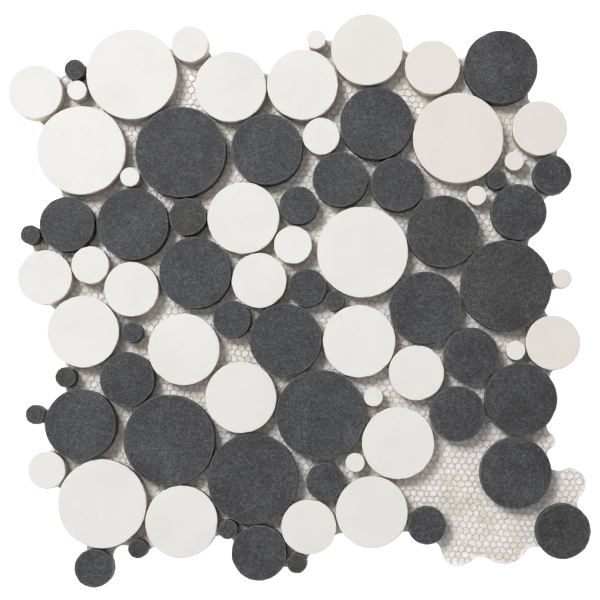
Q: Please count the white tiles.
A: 39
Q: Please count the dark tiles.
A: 43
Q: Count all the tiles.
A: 82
